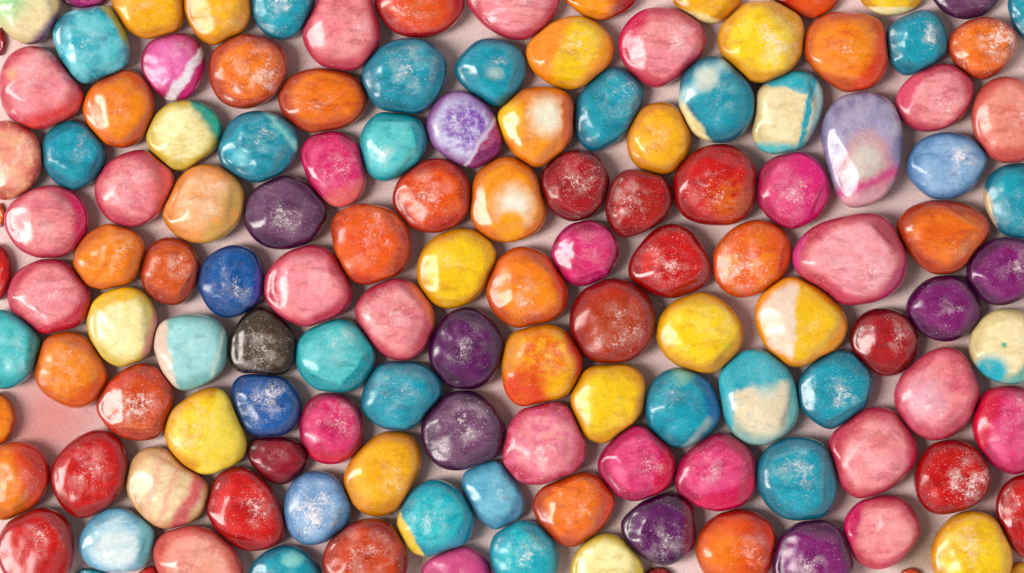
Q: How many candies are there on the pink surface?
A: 135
